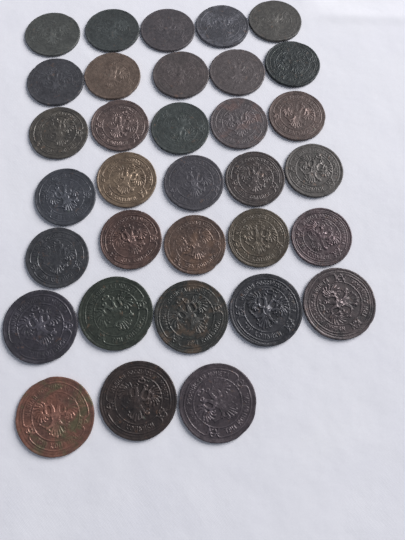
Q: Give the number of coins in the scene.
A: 33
